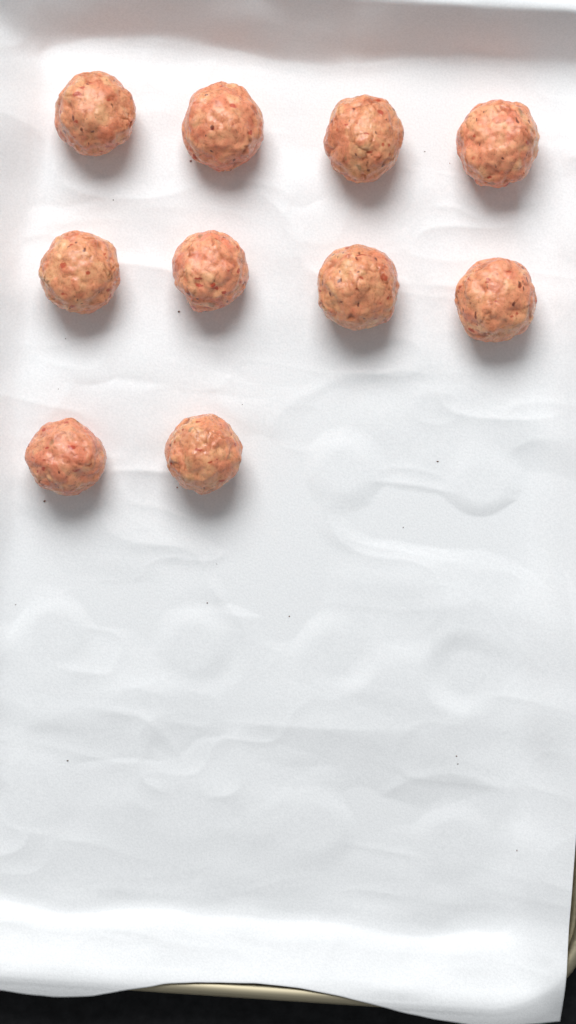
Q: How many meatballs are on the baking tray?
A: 10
